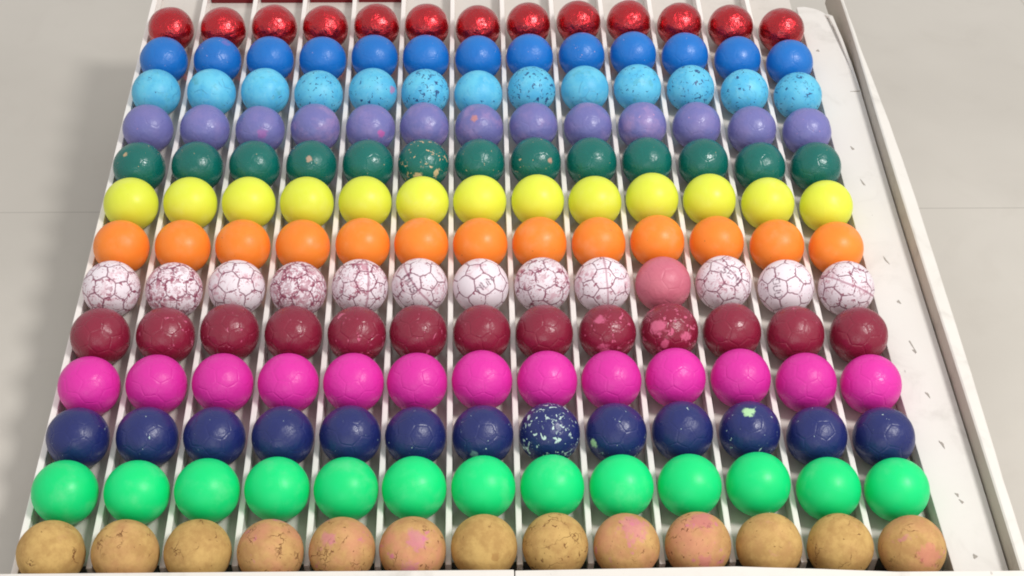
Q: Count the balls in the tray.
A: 169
